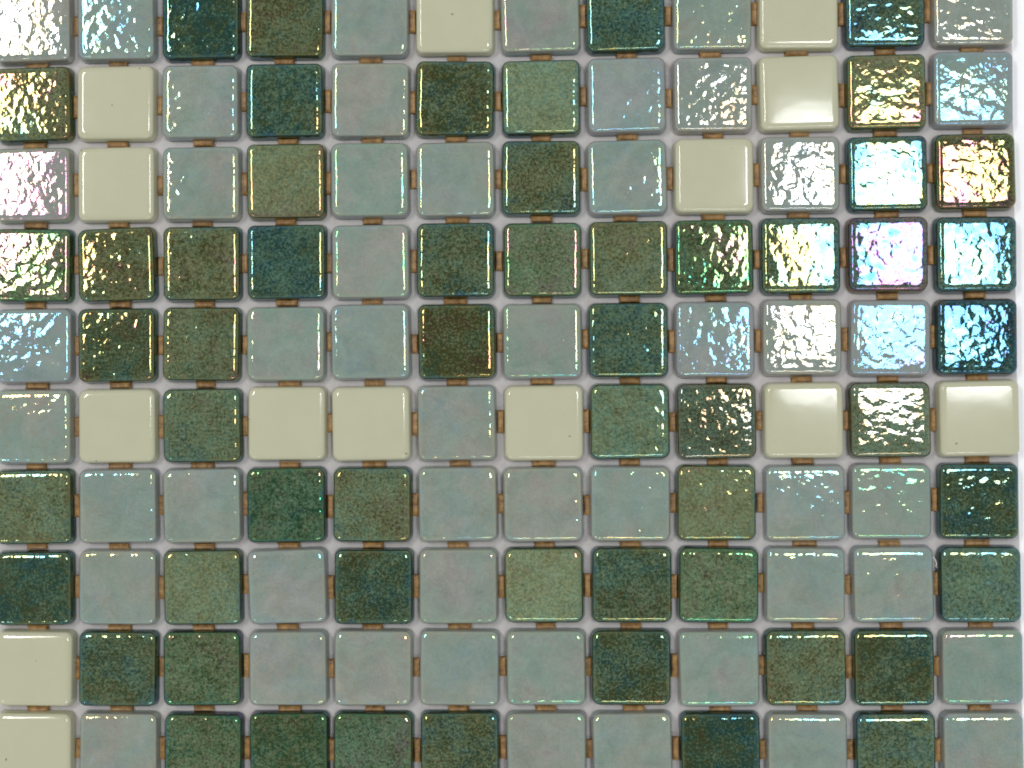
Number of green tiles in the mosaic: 56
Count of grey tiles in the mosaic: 50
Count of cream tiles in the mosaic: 14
